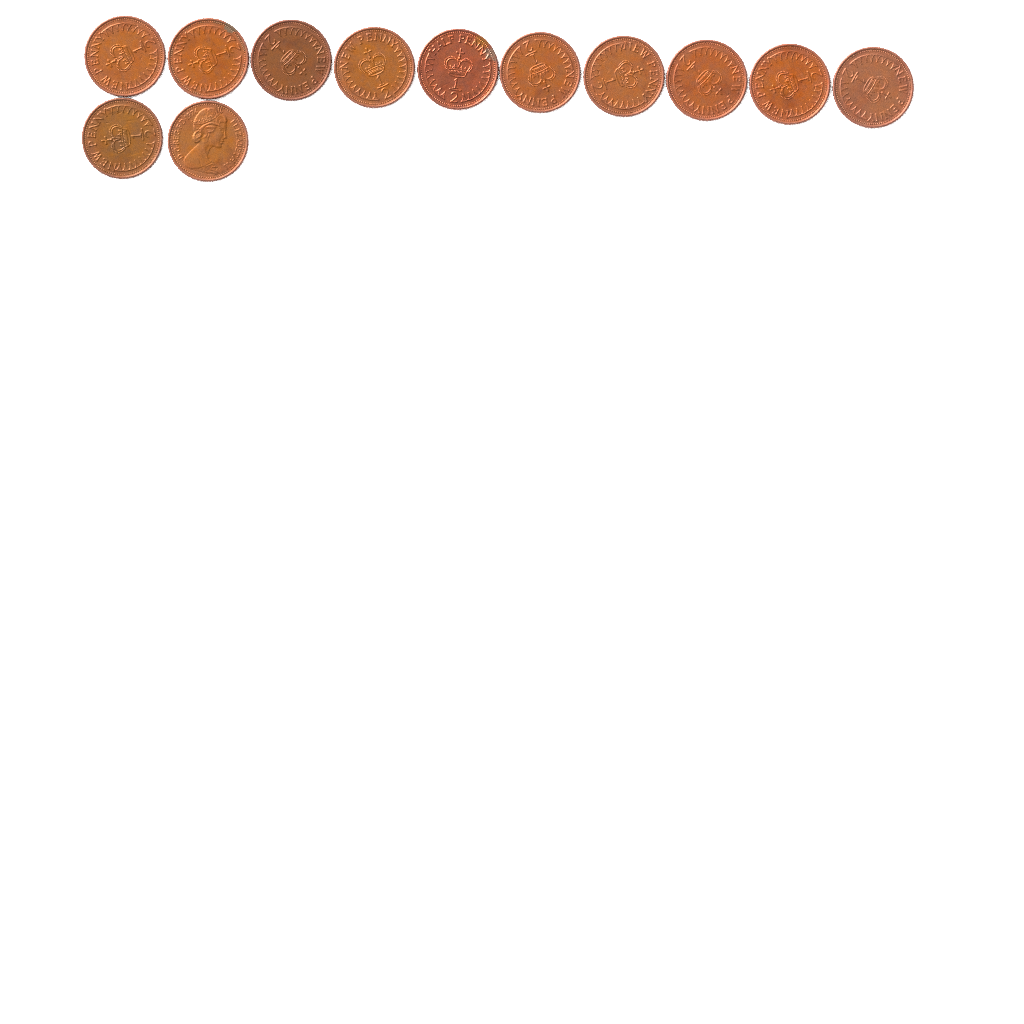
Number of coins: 12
